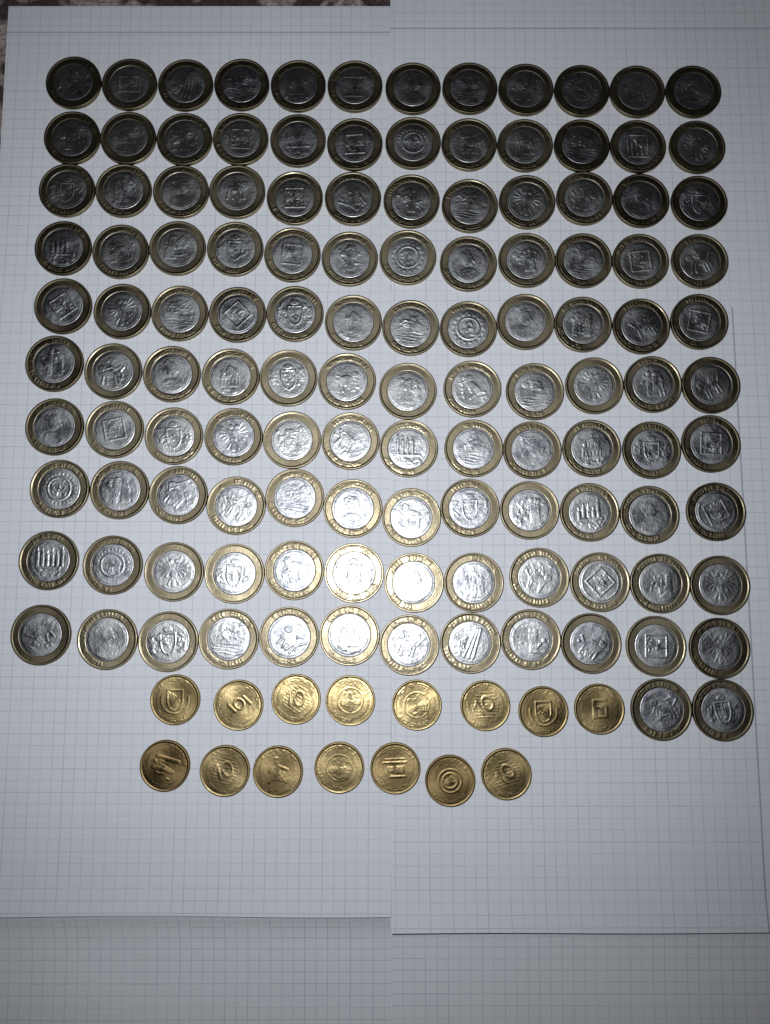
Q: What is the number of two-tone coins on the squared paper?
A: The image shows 122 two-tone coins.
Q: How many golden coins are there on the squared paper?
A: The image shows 15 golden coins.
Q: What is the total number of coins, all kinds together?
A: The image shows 137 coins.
